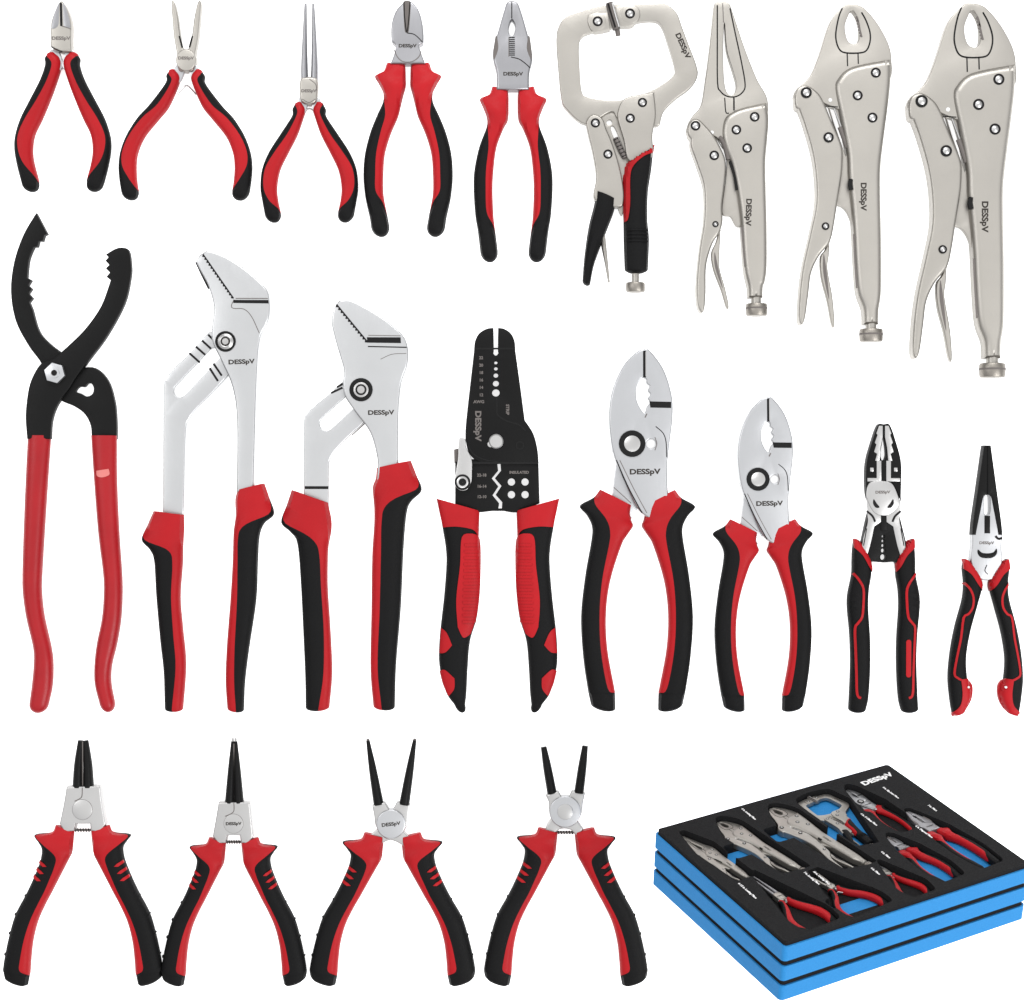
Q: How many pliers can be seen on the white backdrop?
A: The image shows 31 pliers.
